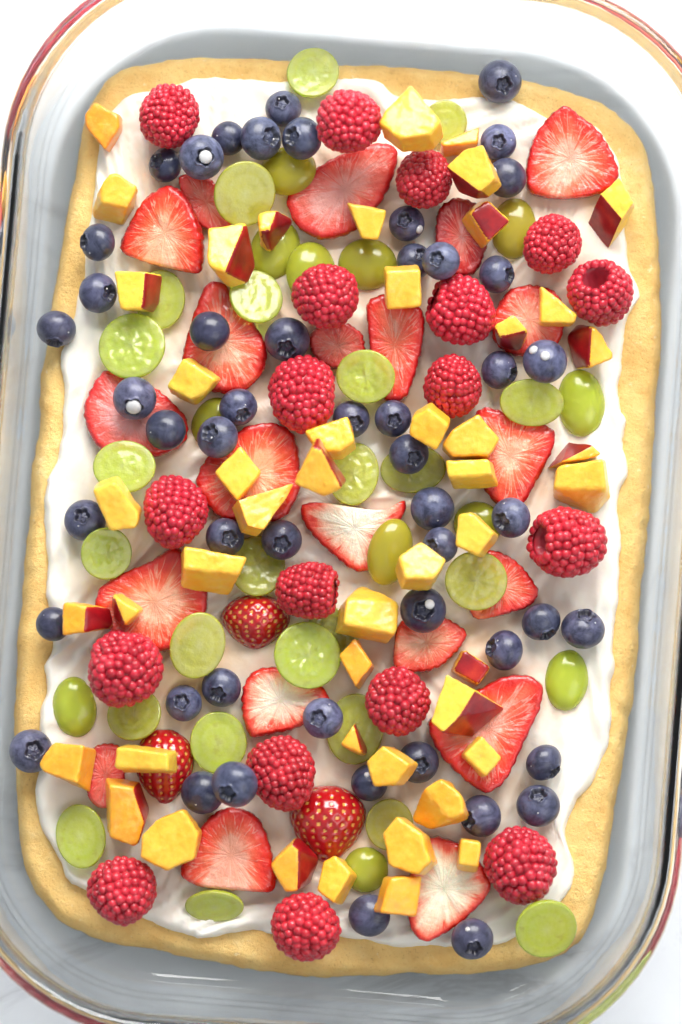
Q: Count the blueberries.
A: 51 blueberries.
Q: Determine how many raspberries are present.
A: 18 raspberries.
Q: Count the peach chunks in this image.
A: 48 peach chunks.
